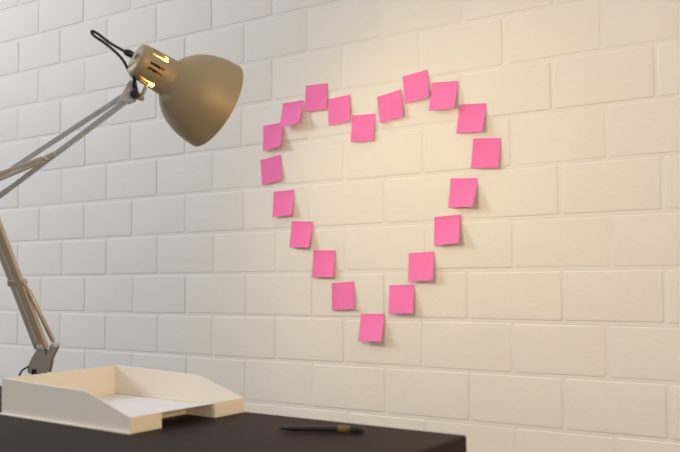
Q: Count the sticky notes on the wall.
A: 20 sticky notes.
